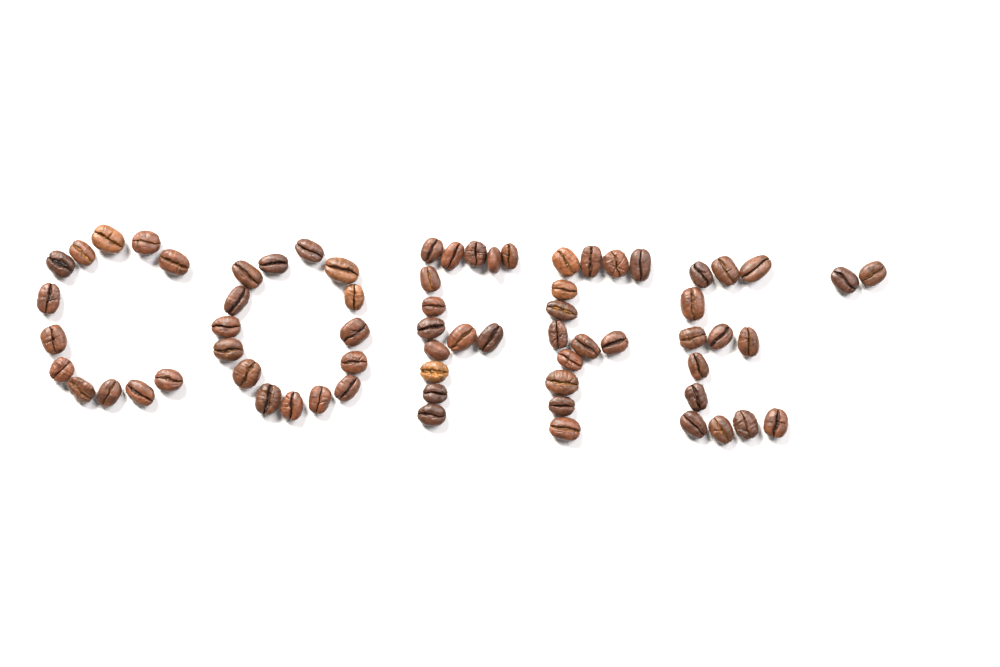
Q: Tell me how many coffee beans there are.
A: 69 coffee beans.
